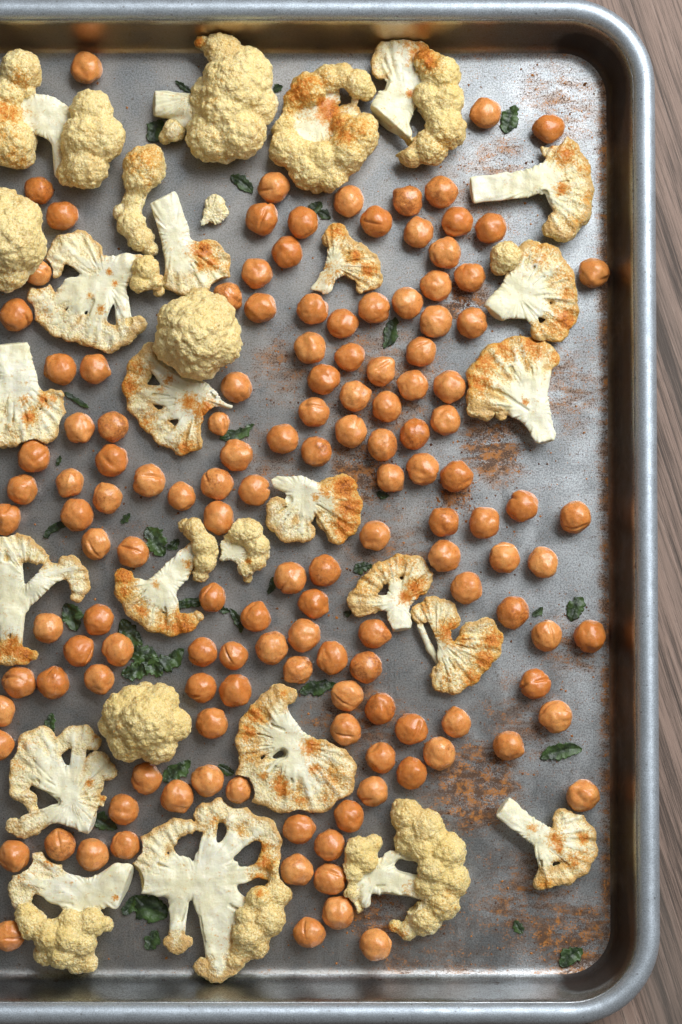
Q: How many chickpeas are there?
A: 139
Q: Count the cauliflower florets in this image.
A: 29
